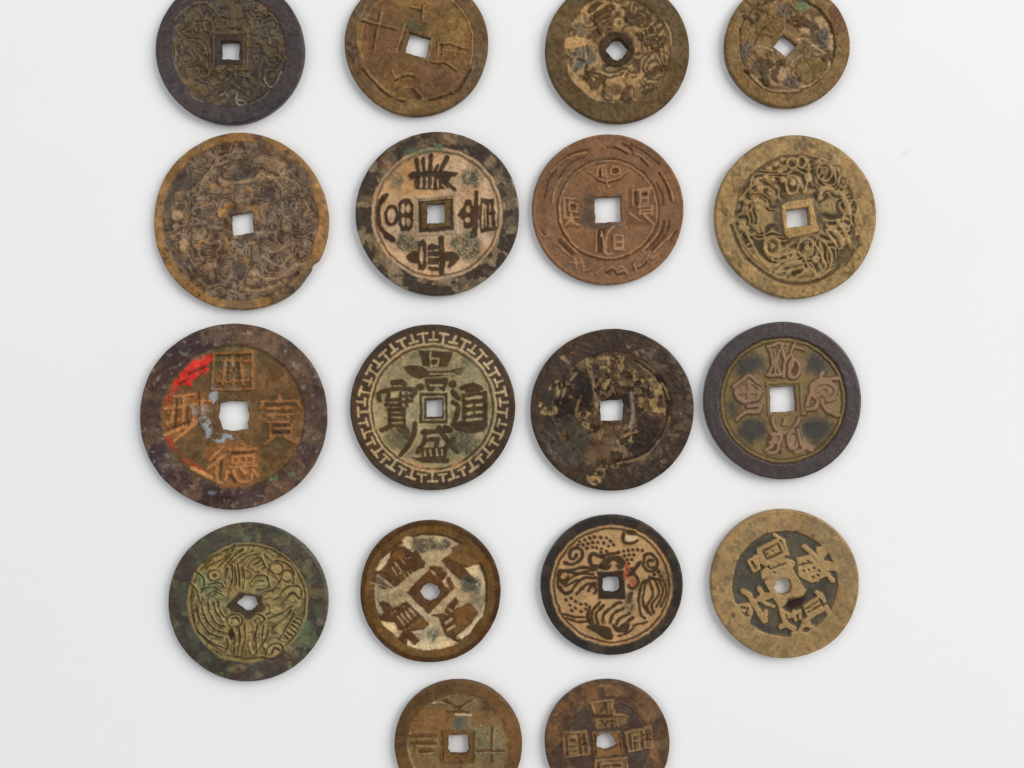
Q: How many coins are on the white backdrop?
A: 18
